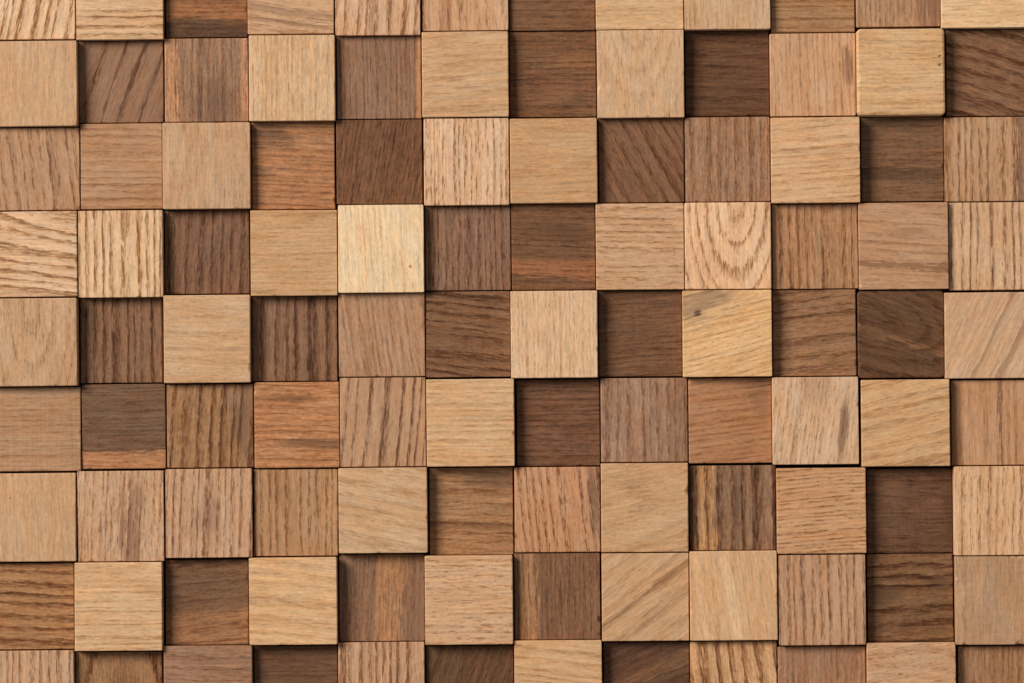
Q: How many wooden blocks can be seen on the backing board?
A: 108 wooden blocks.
